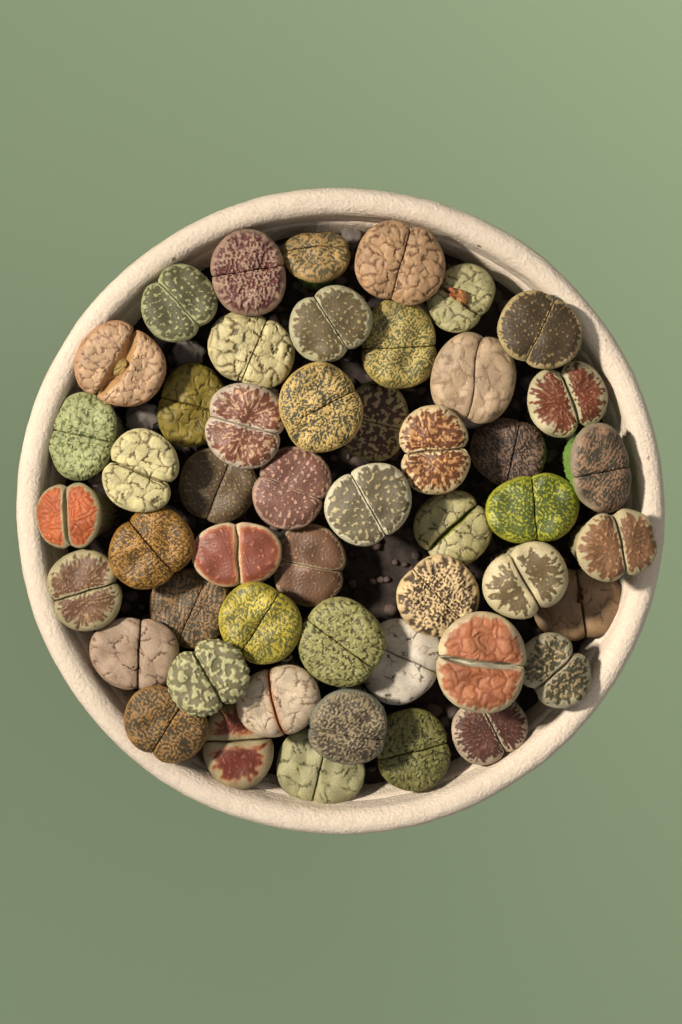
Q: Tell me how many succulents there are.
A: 50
